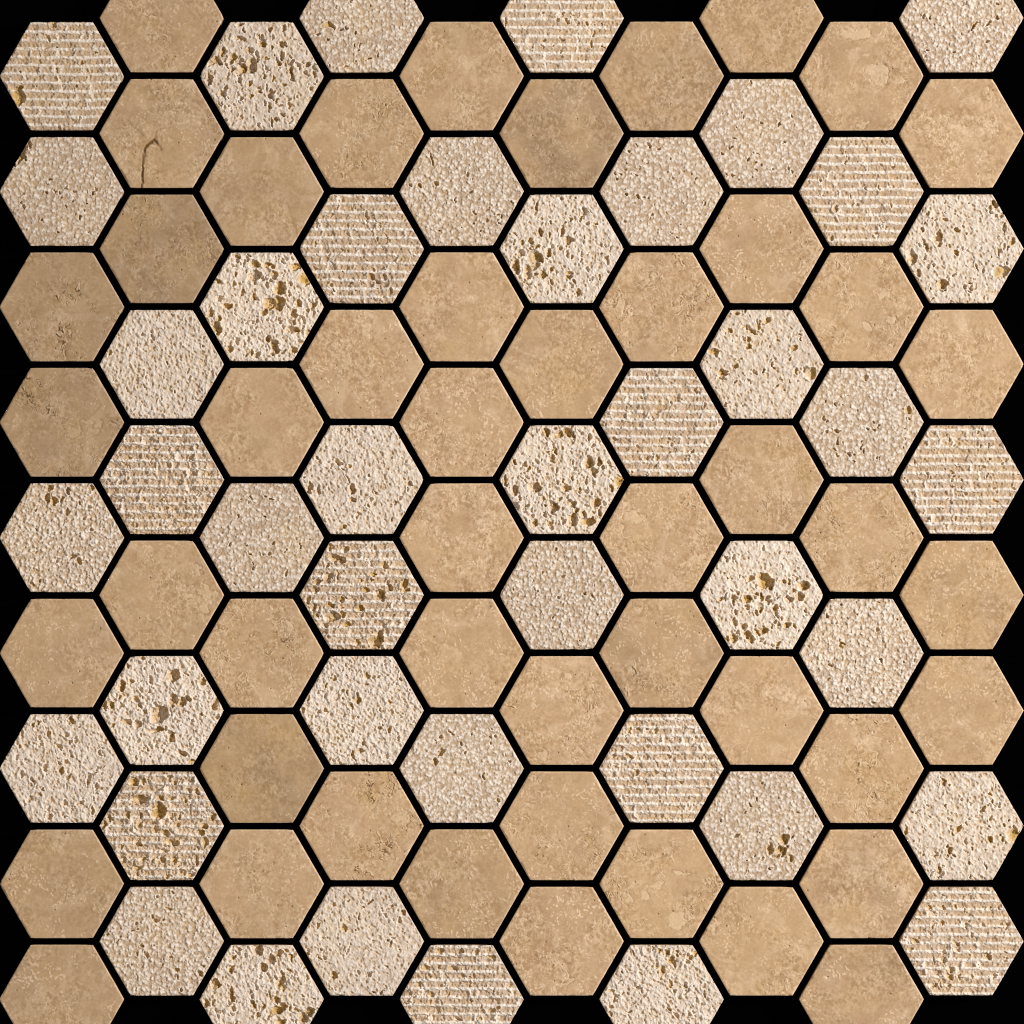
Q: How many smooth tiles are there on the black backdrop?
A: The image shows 48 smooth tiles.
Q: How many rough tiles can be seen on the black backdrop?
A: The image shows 42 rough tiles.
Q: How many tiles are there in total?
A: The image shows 90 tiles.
